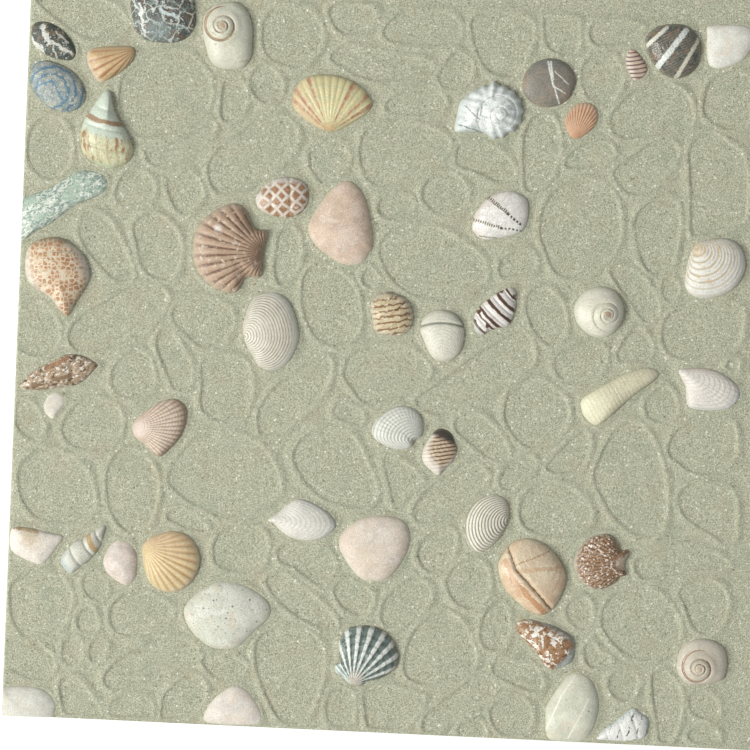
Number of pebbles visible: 14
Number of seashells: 35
